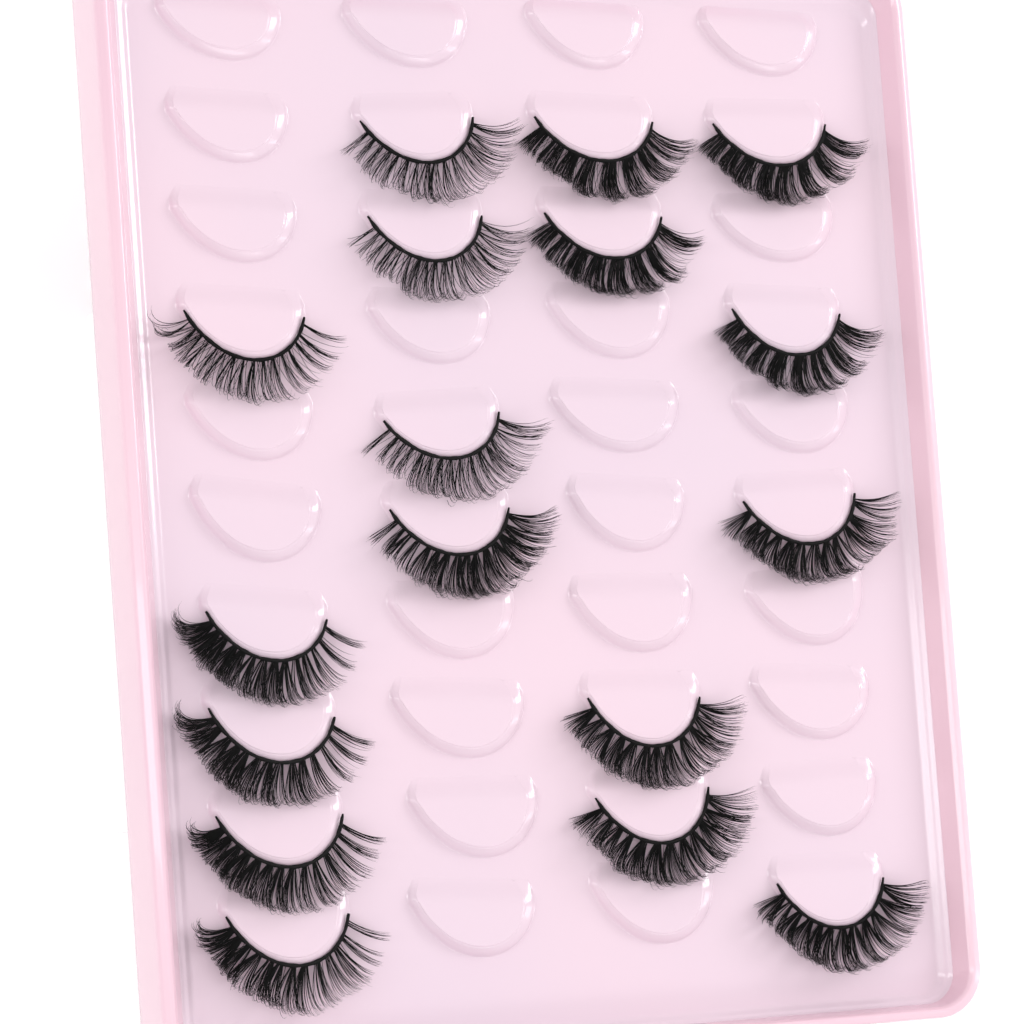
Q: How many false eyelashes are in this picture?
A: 17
